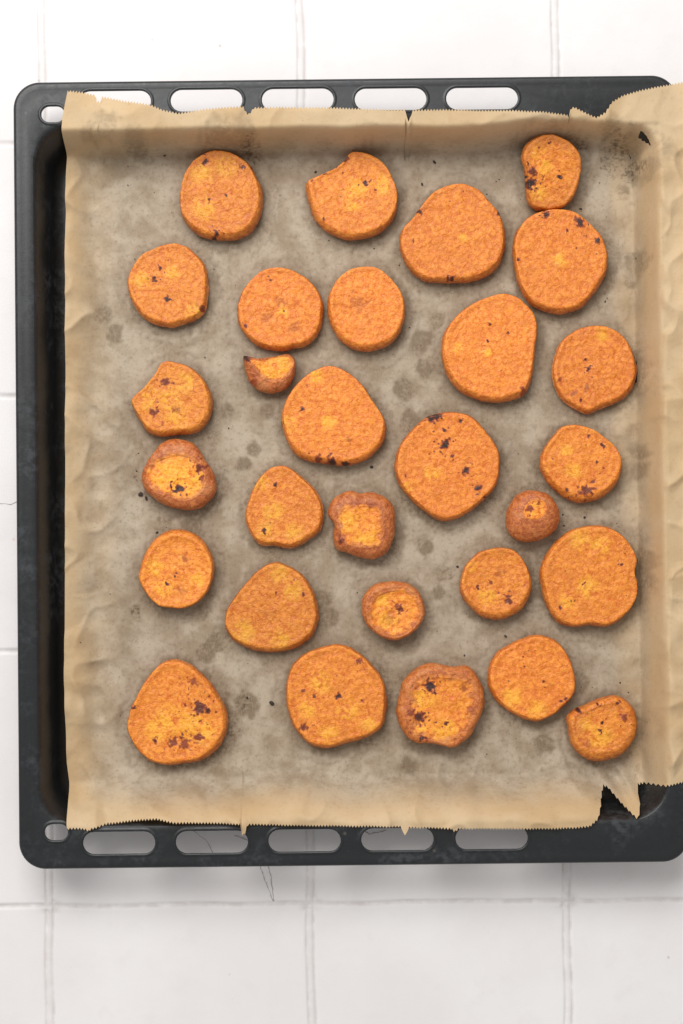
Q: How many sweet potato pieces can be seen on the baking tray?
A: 29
